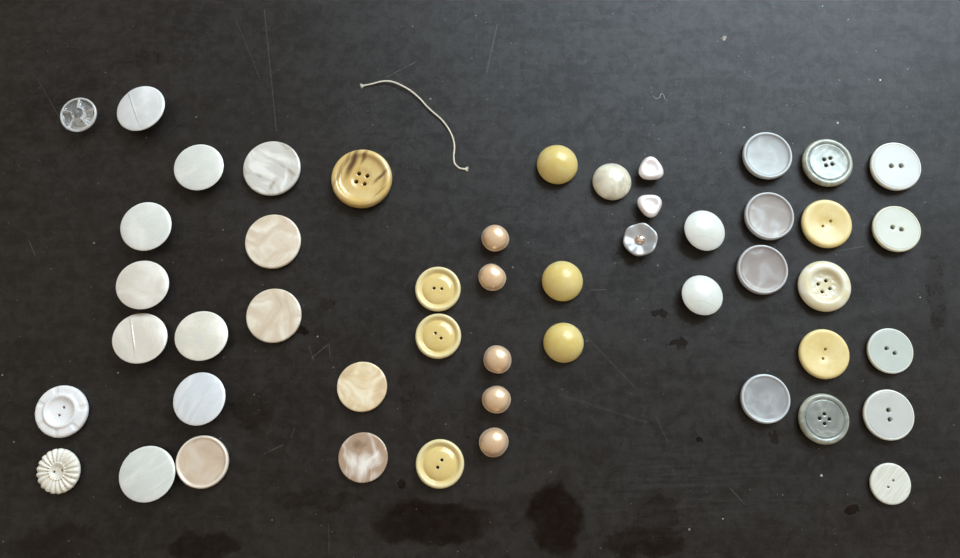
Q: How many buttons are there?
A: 49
